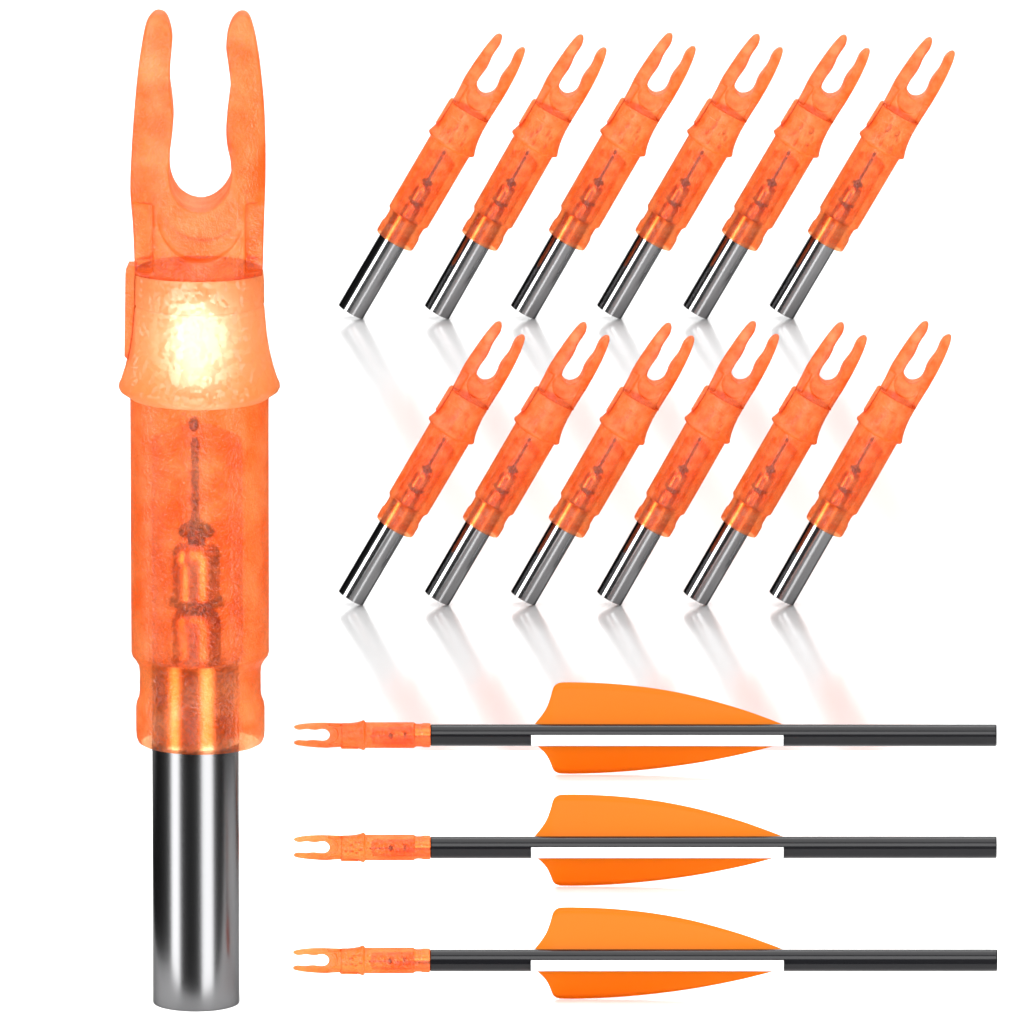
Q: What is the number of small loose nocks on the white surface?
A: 12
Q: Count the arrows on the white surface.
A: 3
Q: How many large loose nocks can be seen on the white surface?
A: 1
